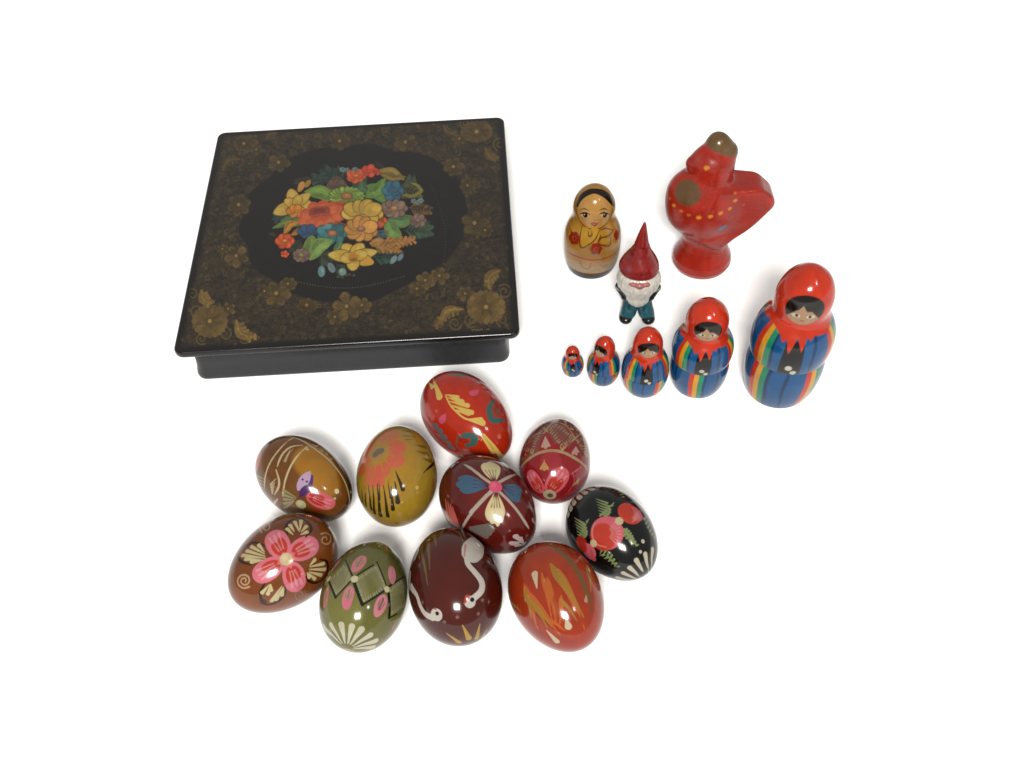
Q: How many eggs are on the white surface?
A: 10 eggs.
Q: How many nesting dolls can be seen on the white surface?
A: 6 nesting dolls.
